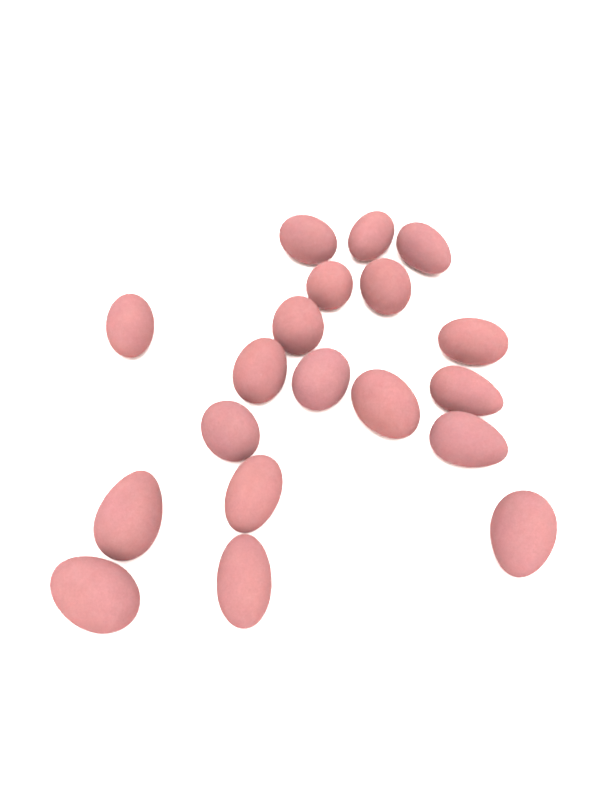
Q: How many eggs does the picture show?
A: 19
